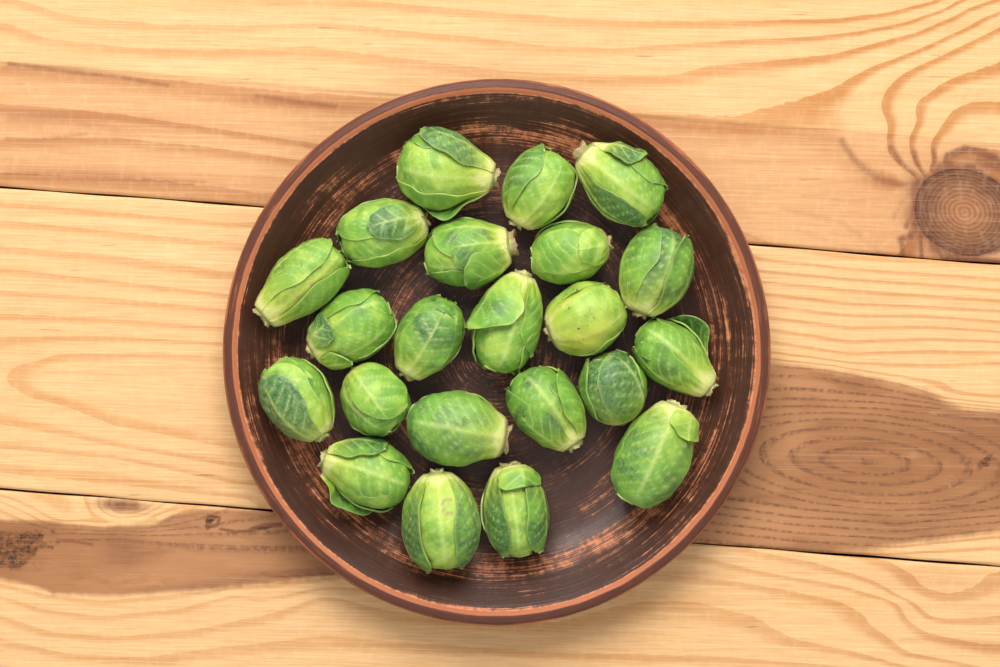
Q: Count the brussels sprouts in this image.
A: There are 22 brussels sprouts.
